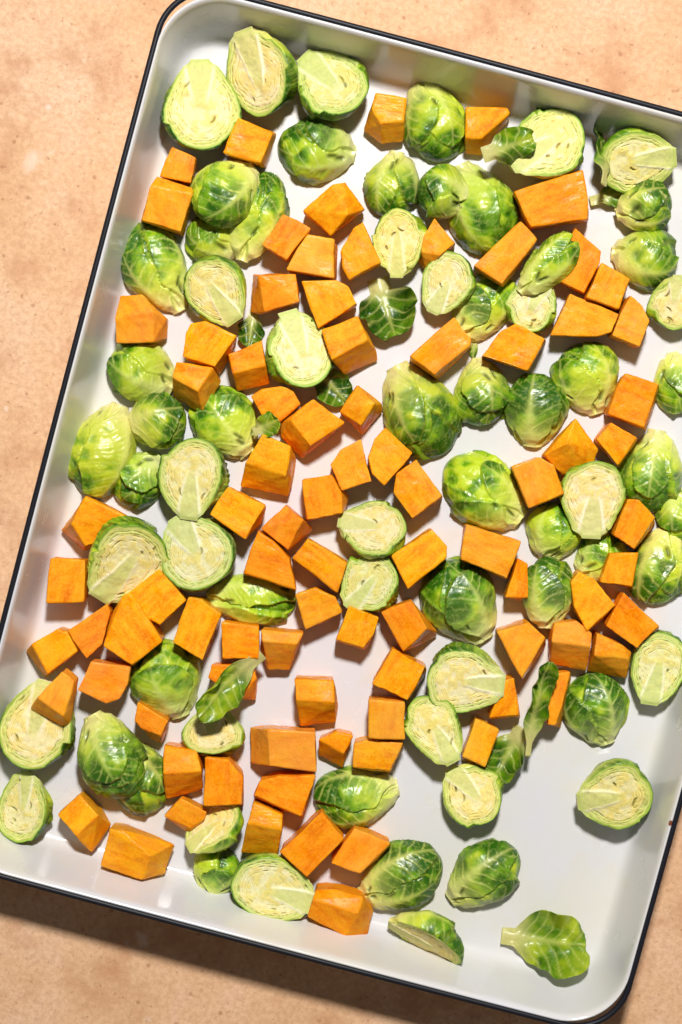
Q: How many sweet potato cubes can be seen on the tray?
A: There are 86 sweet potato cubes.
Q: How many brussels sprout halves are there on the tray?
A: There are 68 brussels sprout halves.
